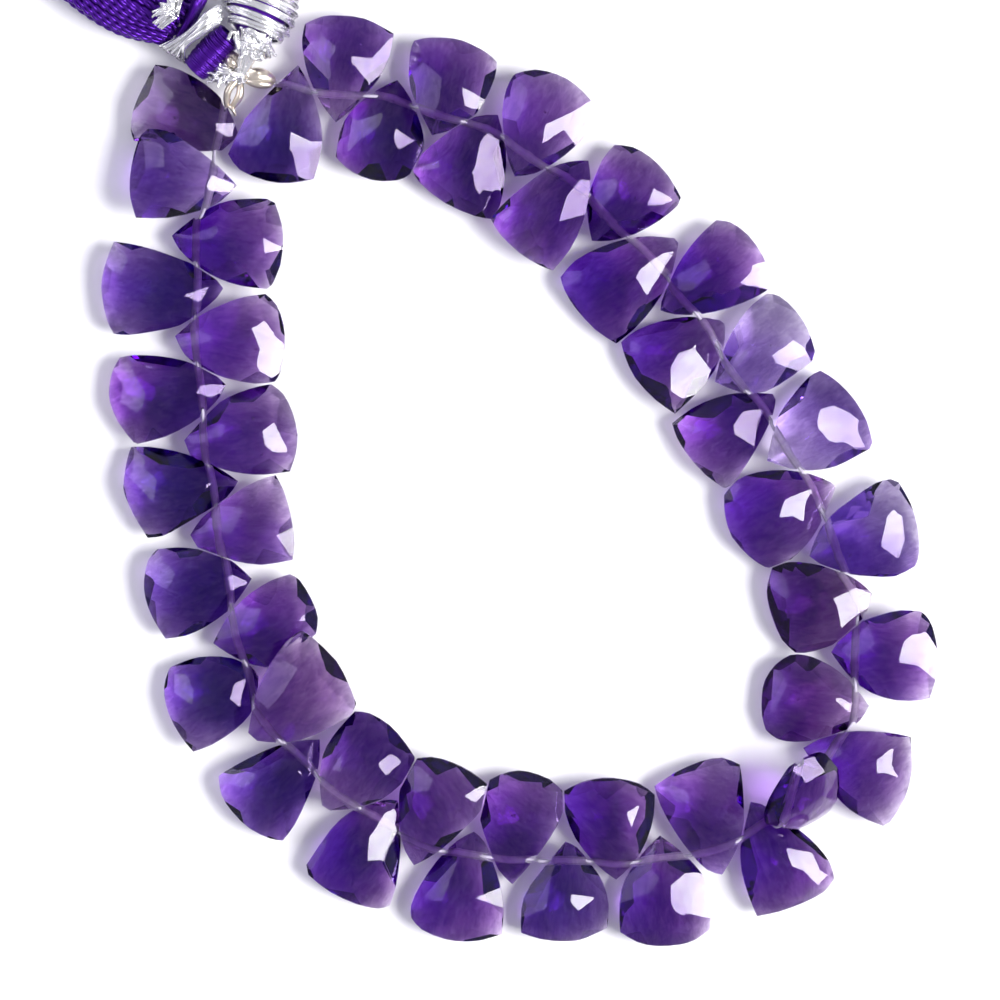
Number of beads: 45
